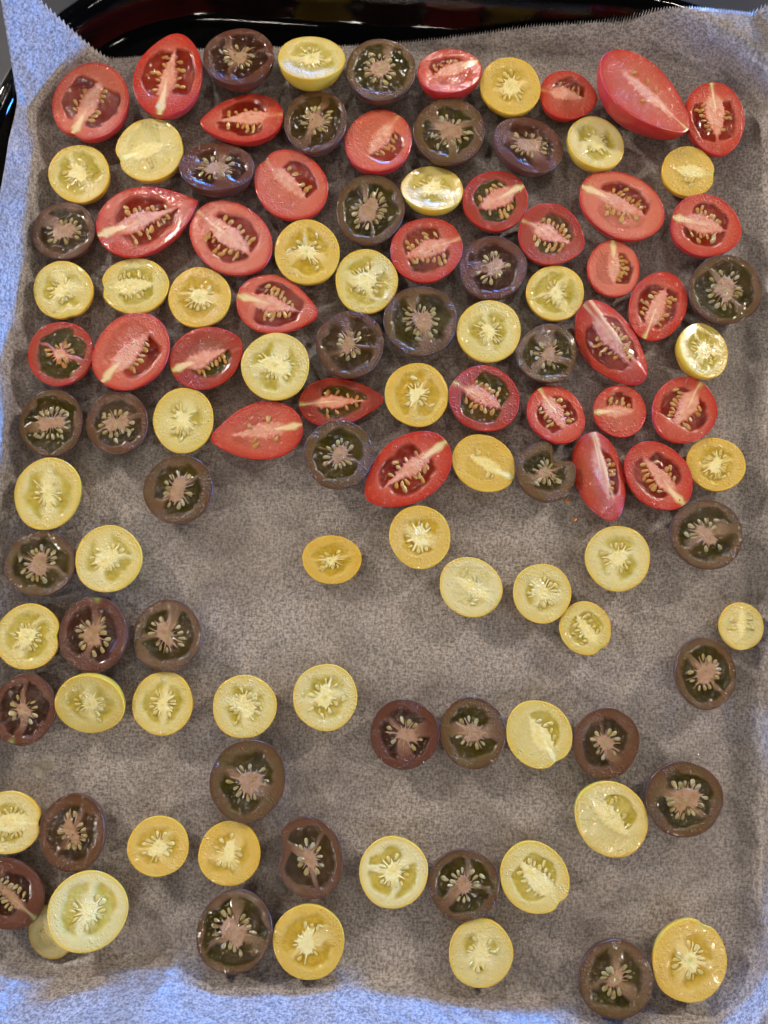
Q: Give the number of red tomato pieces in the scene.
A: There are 32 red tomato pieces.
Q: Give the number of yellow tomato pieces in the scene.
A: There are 46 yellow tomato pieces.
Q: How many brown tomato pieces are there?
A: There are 35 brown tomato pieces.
